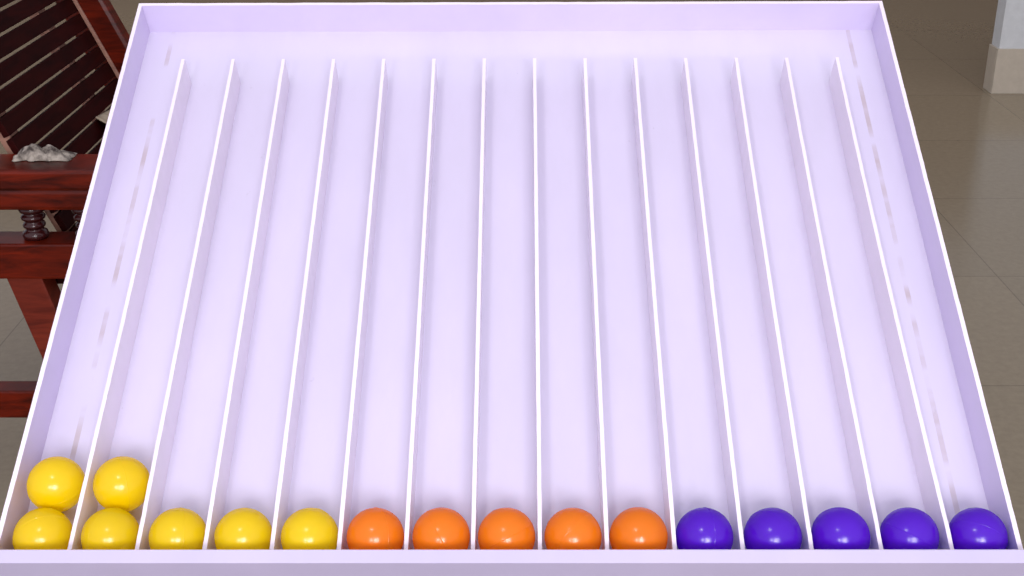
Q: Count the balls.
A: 17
